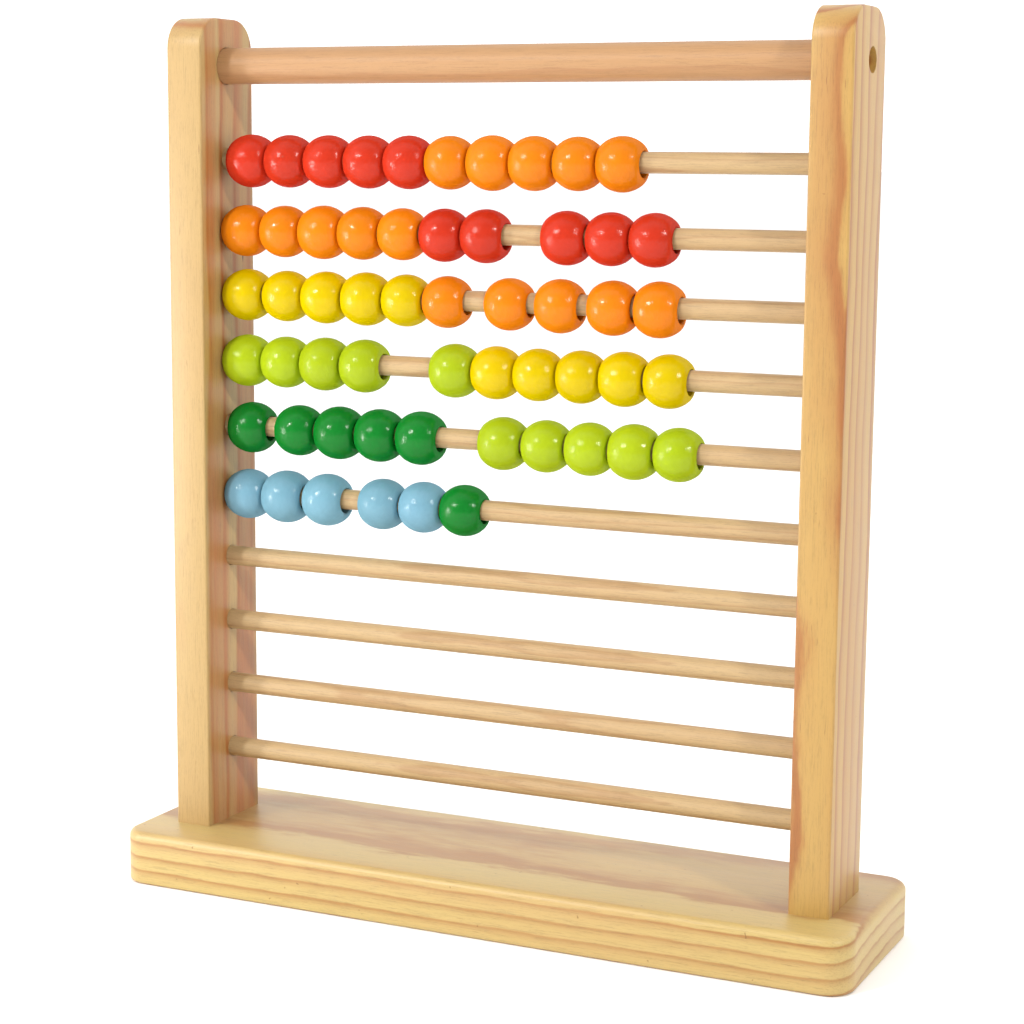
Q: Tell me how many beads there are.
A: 56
